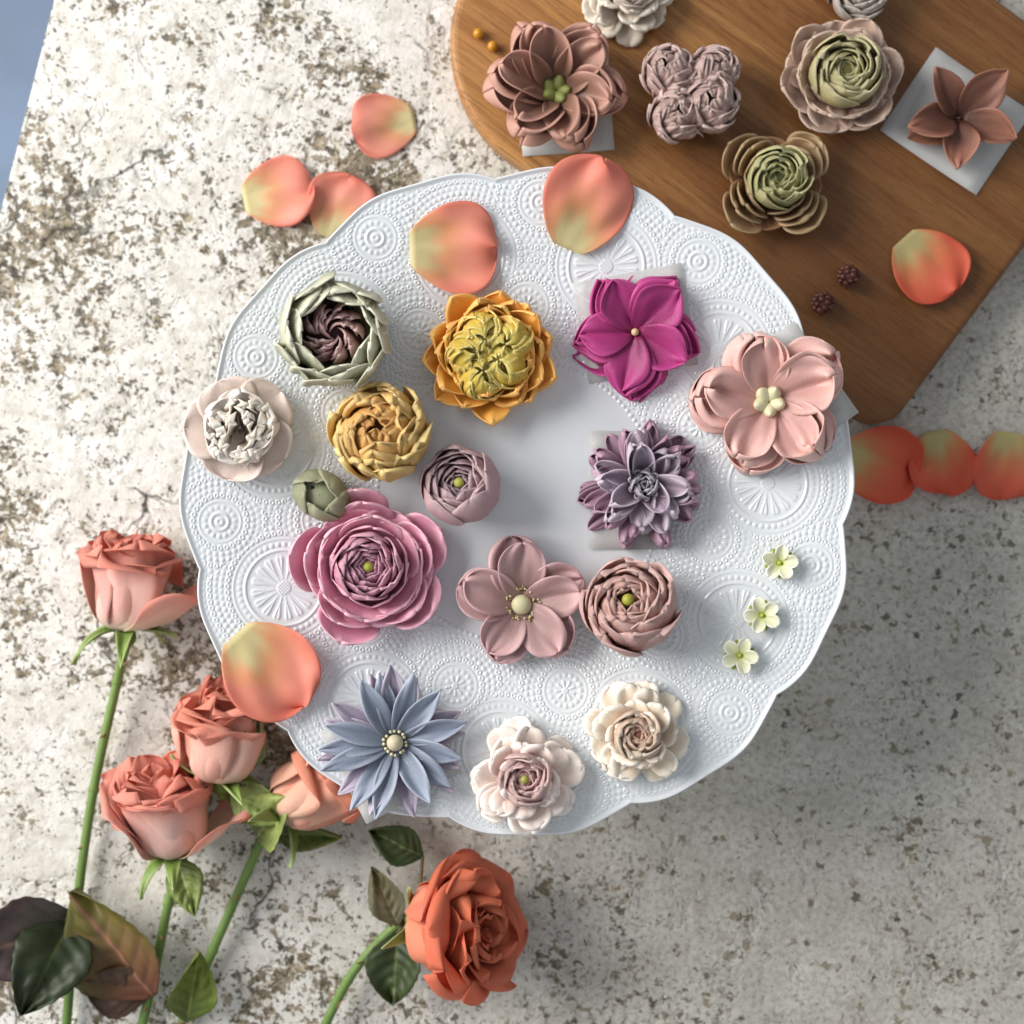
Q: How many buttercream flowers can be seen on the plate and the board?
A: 24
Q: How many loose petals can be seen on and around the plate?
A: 10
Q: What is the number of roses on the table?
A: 5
